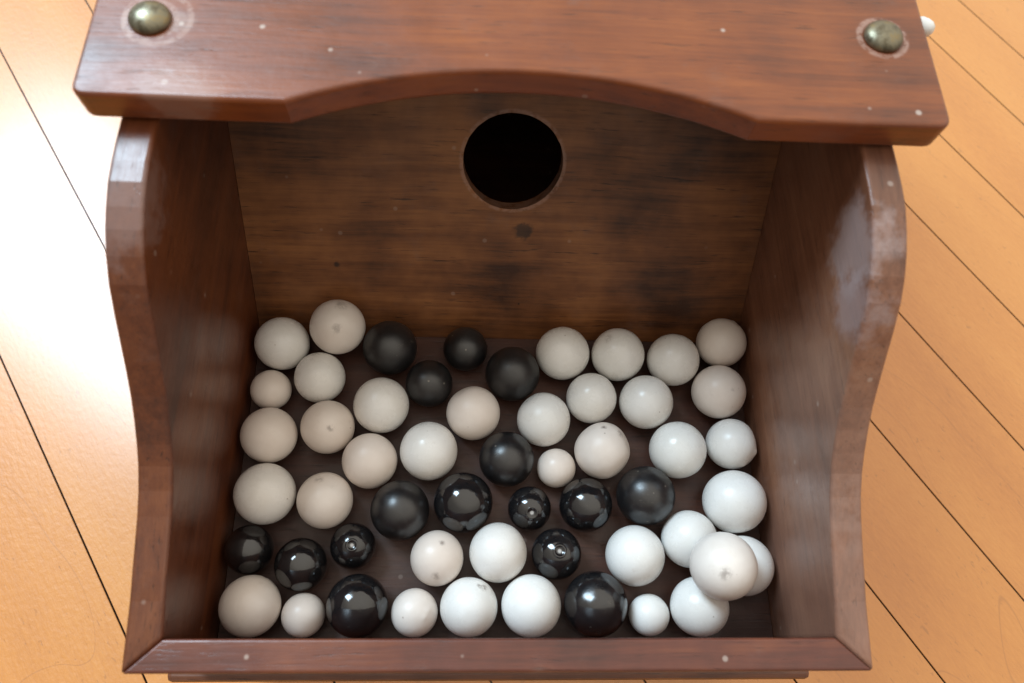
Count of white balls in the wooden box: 38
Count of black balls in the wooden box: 16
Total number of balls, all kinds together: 54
